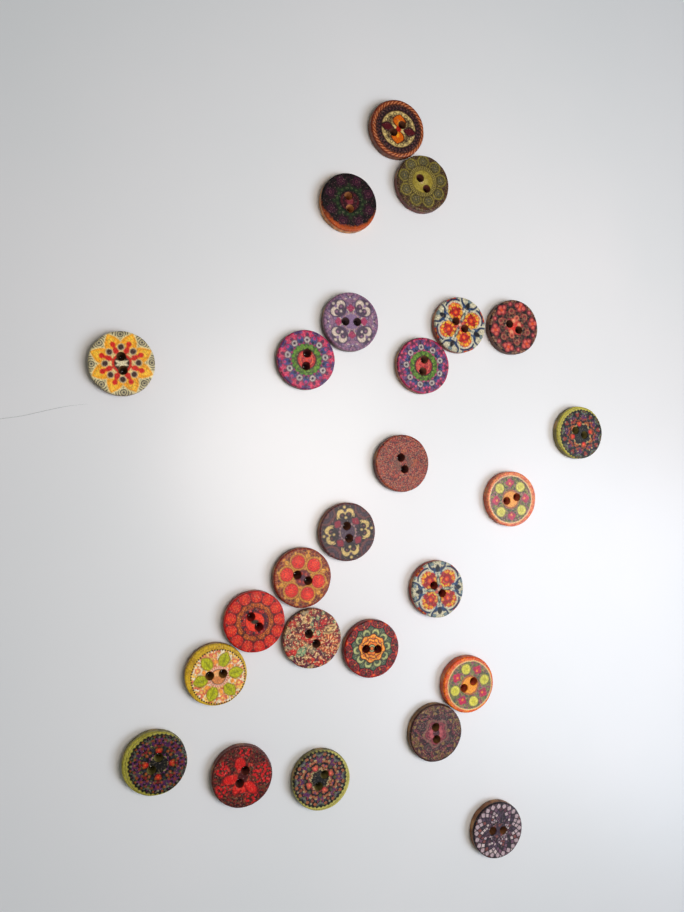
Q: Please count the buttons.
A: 25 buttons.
